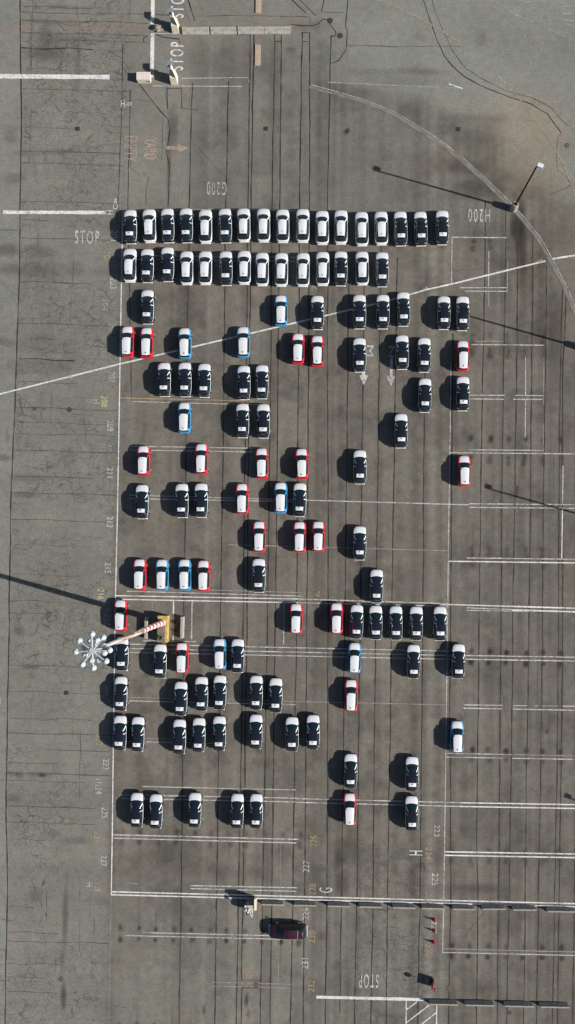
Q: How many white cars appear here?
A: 19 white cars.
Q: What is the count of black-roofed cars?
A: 72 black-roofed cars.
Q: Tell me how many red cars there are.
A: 22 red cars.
